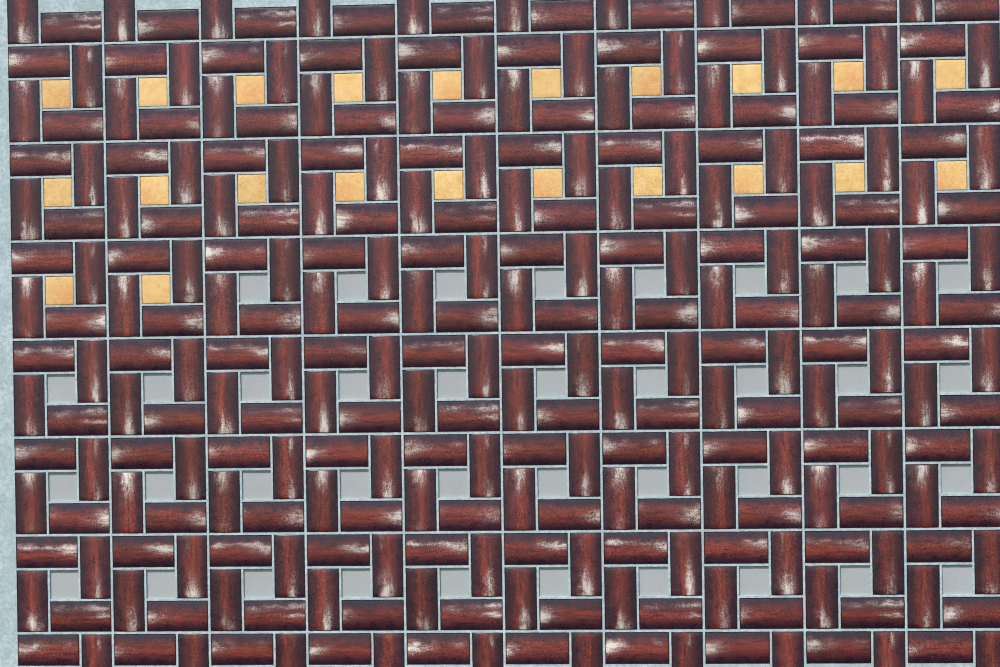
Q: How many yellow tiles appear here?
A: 22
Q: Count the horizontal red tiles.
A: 140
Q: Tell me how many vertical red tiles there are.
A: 140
